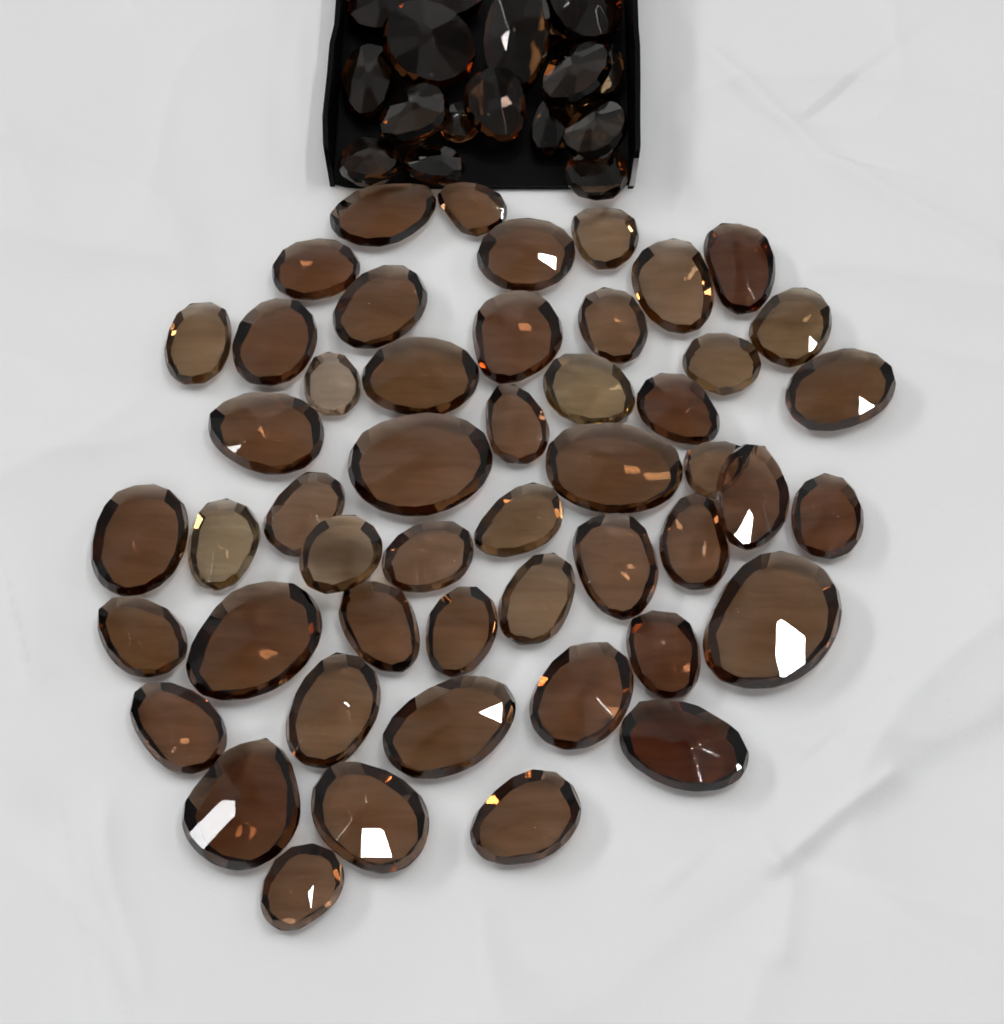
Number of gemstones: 67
